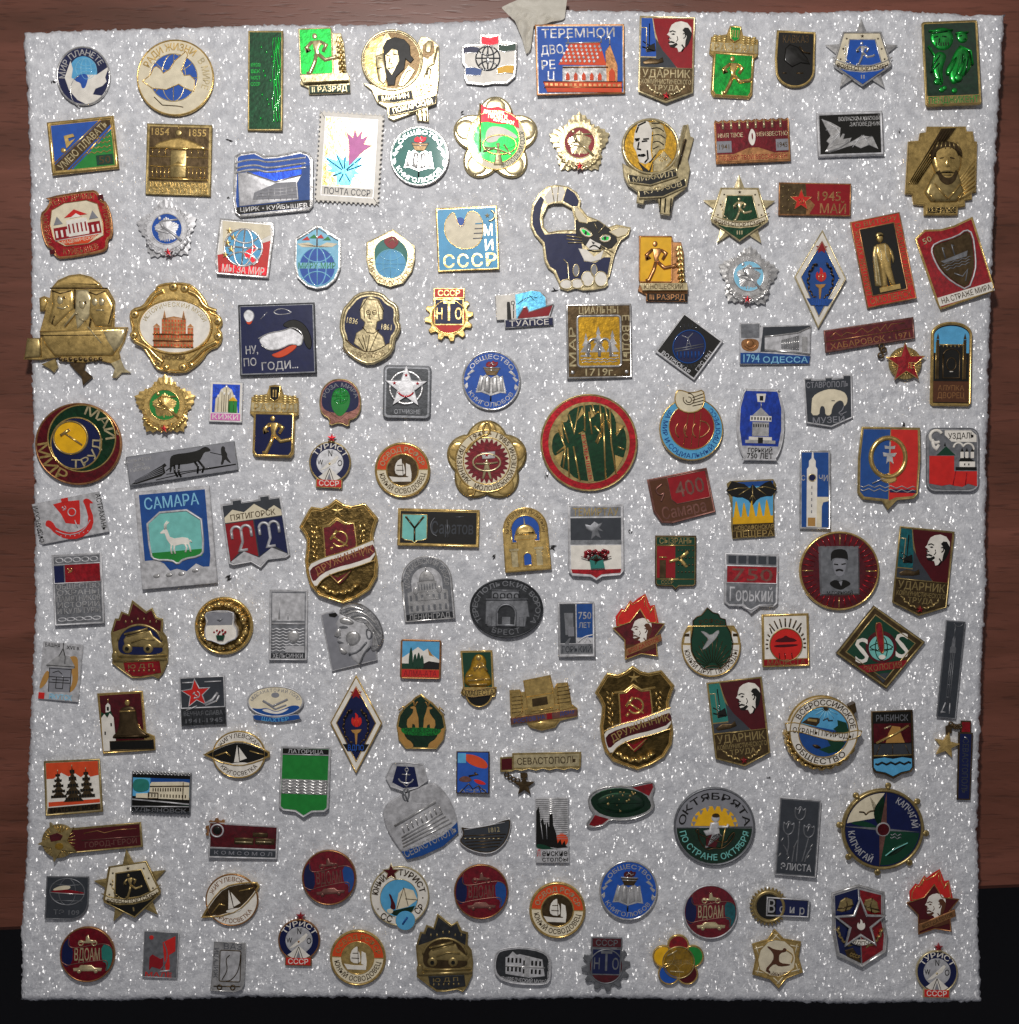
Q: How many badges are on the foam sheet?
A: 144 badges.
